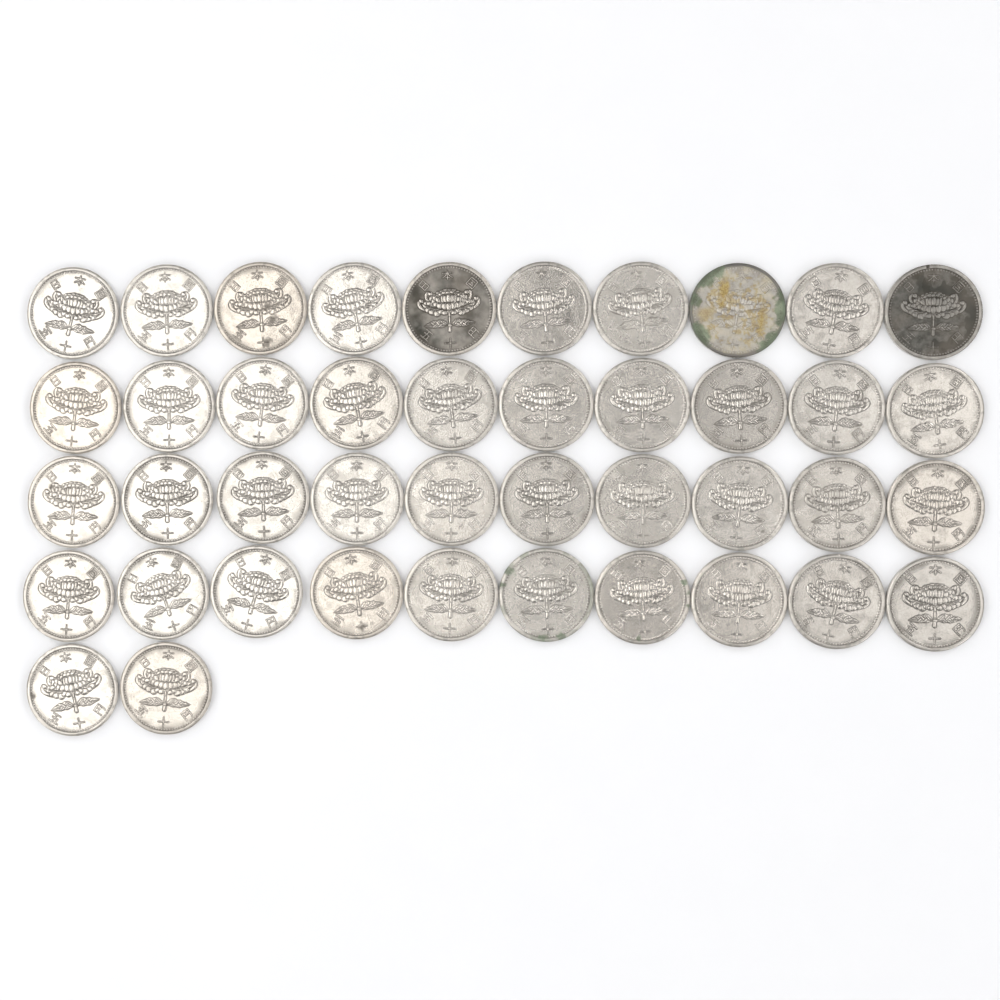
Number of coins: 42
